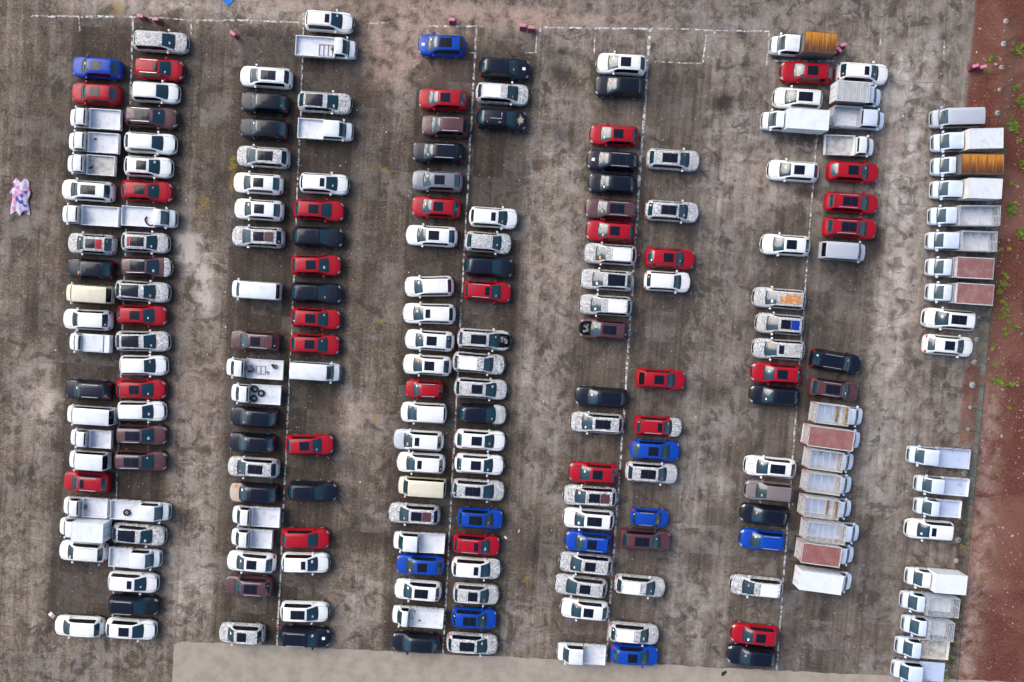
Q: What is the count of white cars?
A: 44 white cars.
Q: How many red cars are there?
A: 29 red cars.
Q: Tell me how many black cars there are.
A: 26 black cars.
